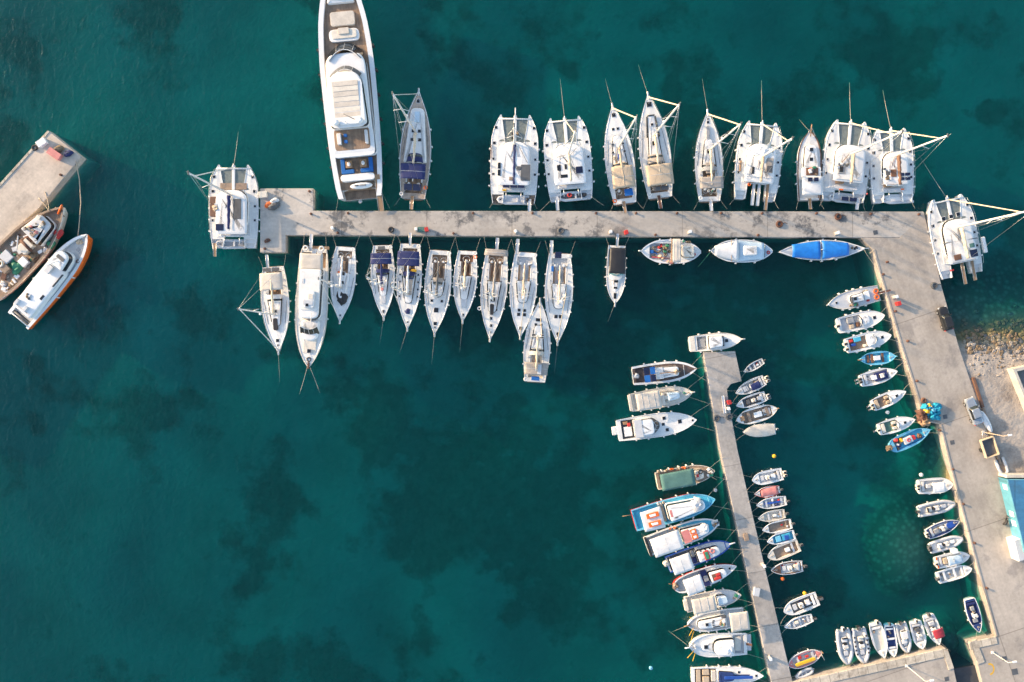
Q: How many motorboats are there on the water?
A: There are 59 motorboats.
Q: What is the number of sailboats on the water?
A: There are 14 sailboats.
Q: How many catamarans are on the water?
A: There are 7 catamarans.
